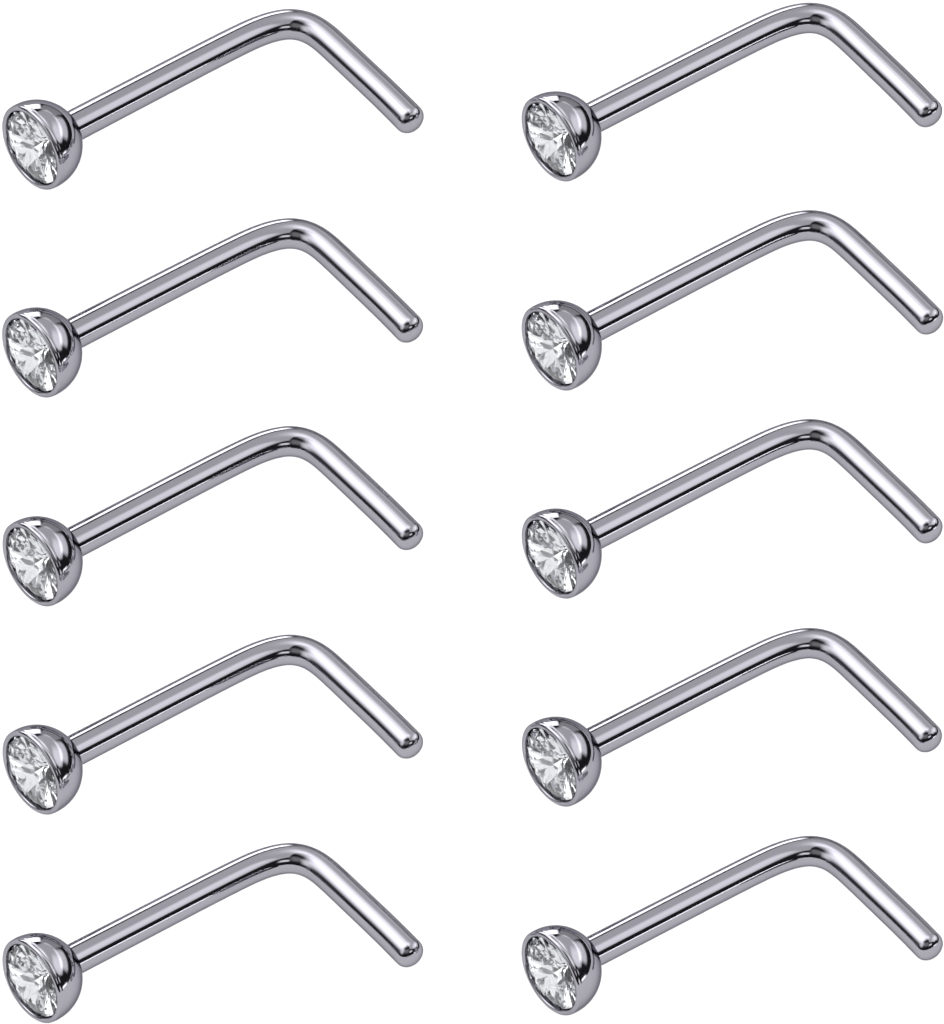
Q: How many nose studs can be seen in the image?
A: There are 10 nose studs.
